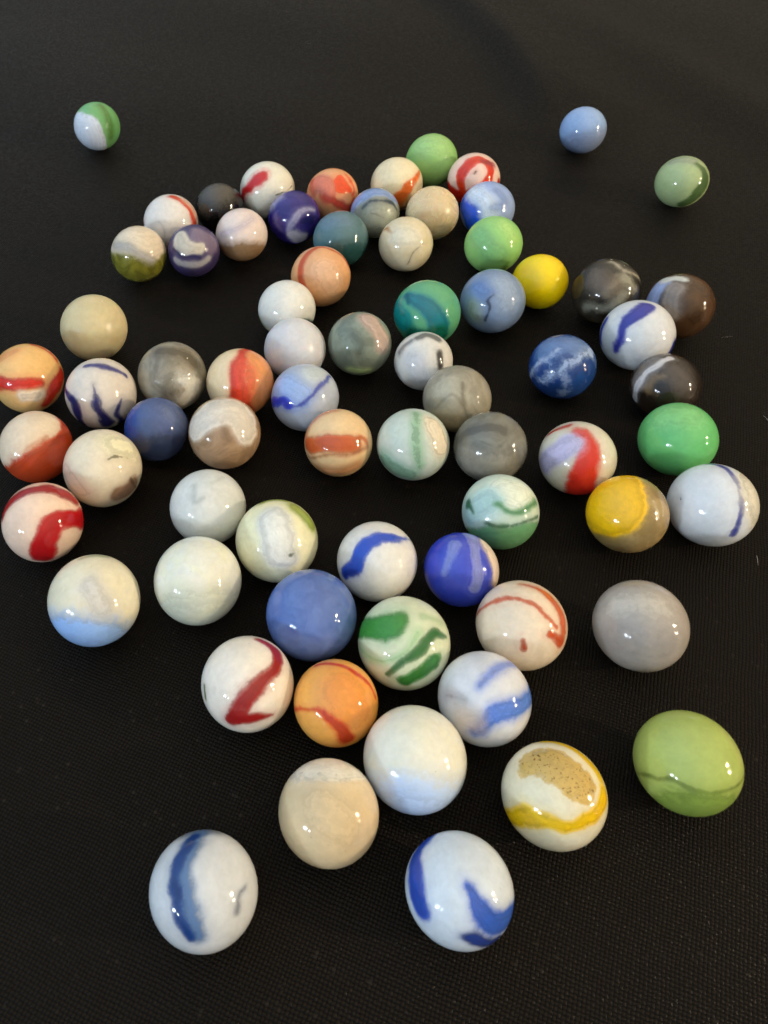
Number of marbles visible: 72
